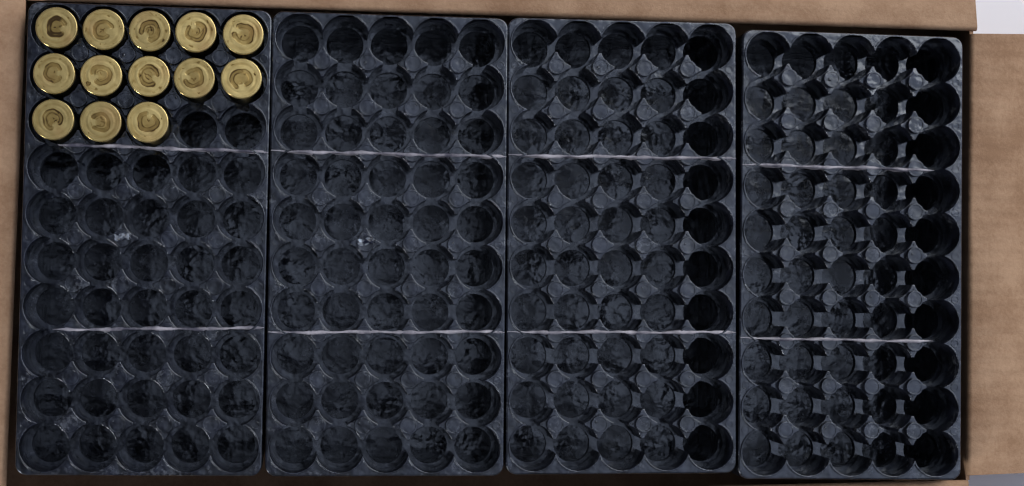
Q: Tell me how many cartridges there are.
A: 13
